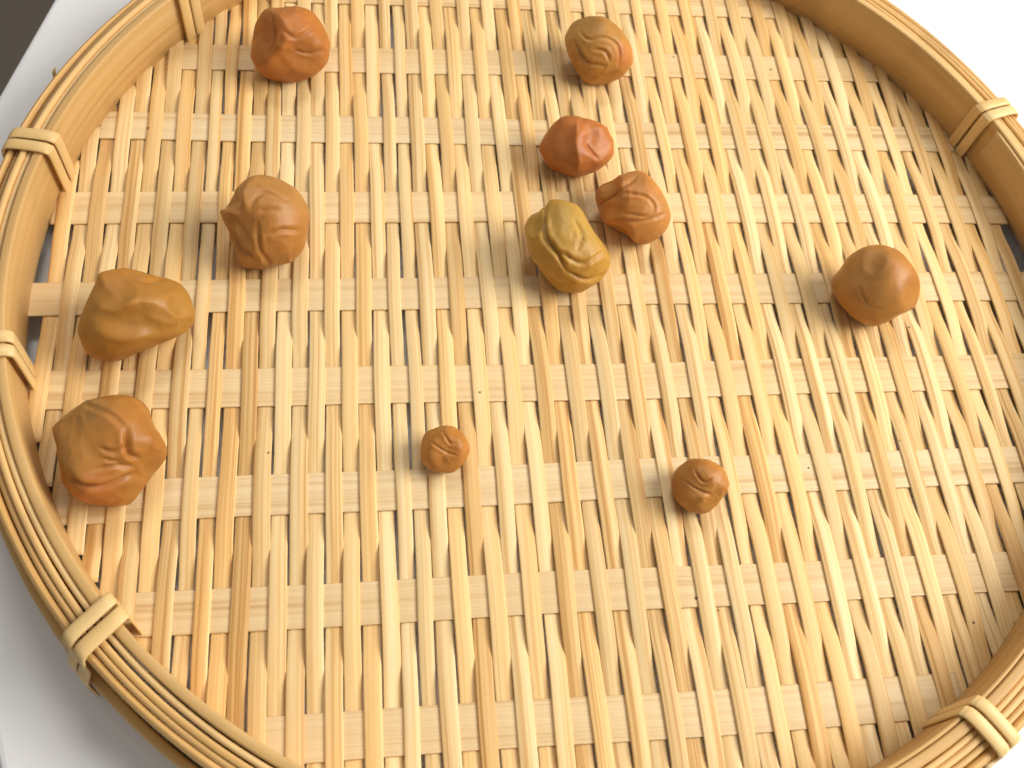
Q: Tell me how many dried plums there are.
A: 11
